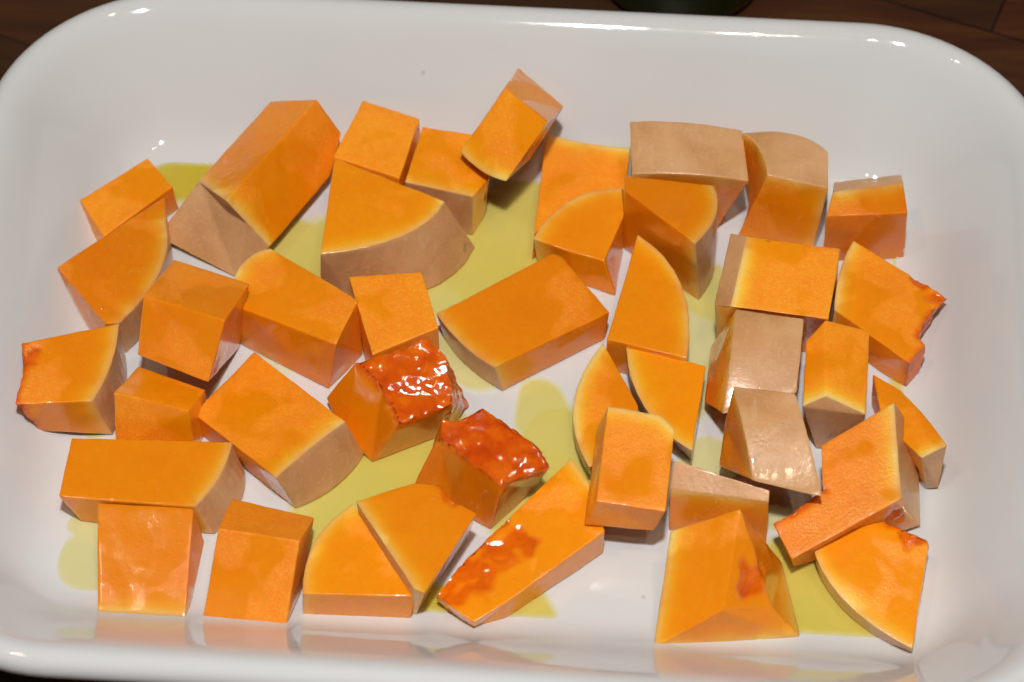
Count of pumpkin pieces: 42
